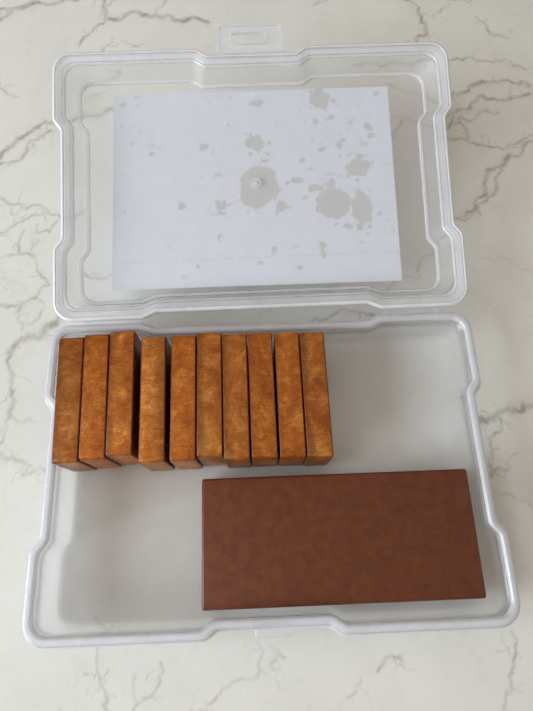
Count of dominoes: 10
